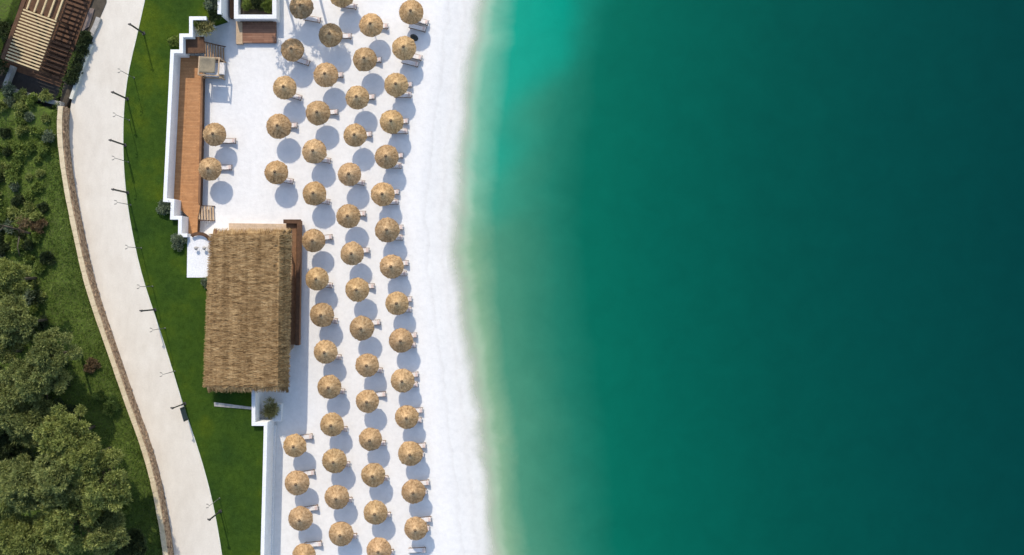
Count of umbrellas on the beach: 56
